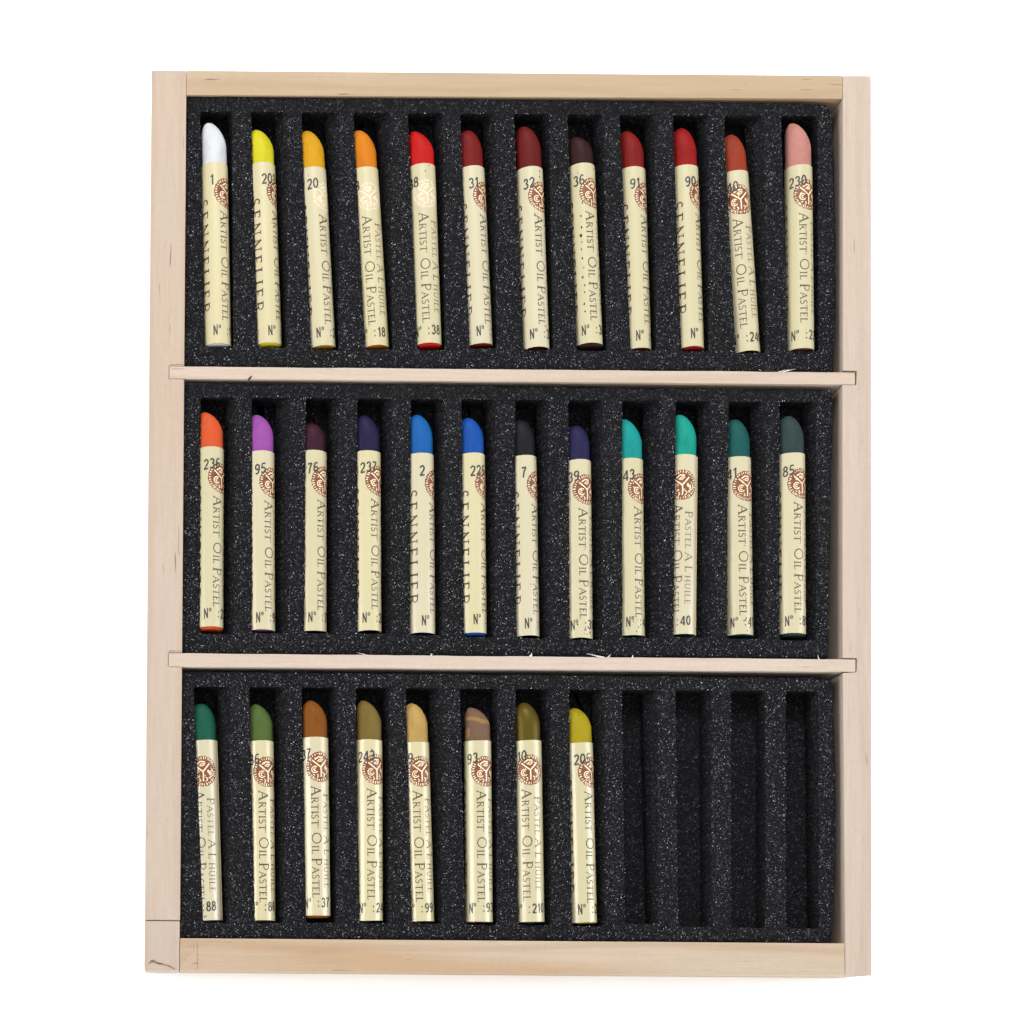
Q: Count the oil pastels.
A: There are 32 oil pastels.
